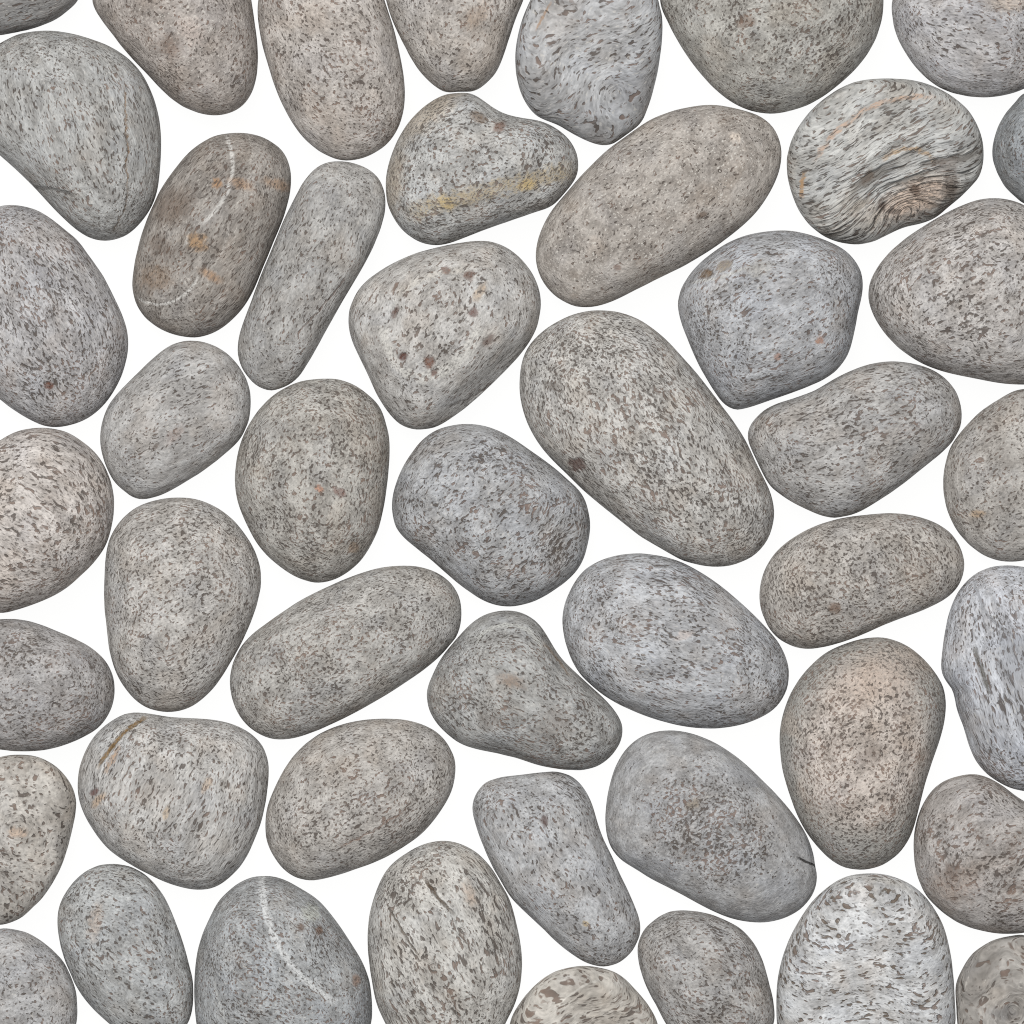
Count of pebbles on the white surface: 47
